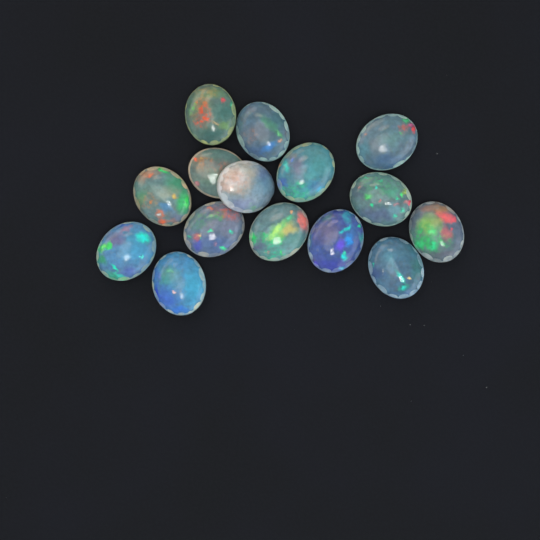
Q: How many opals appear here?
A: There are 15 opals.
